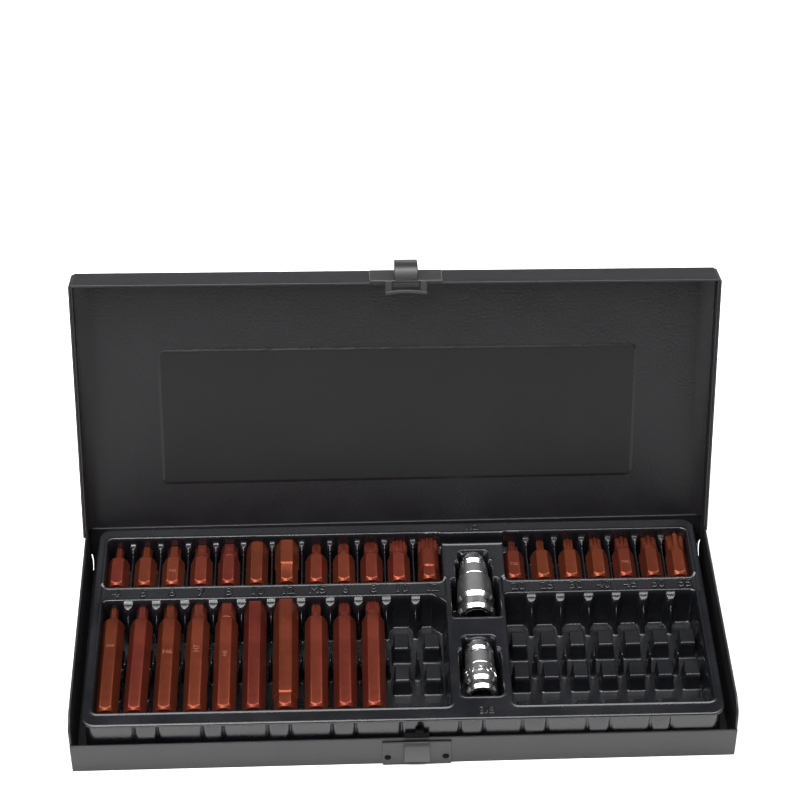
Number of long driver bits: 10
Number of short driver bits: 19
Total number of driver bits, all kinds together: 29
